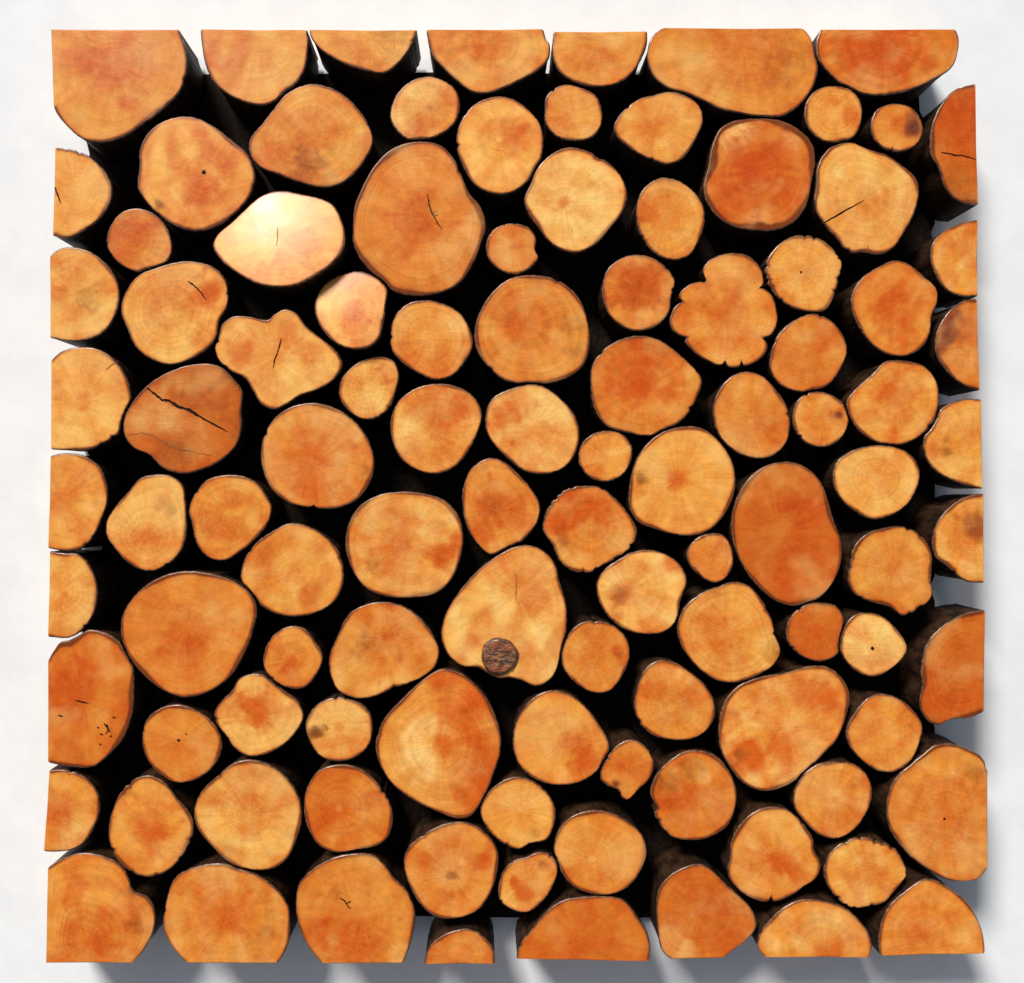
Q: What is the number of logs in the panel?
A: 105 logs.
